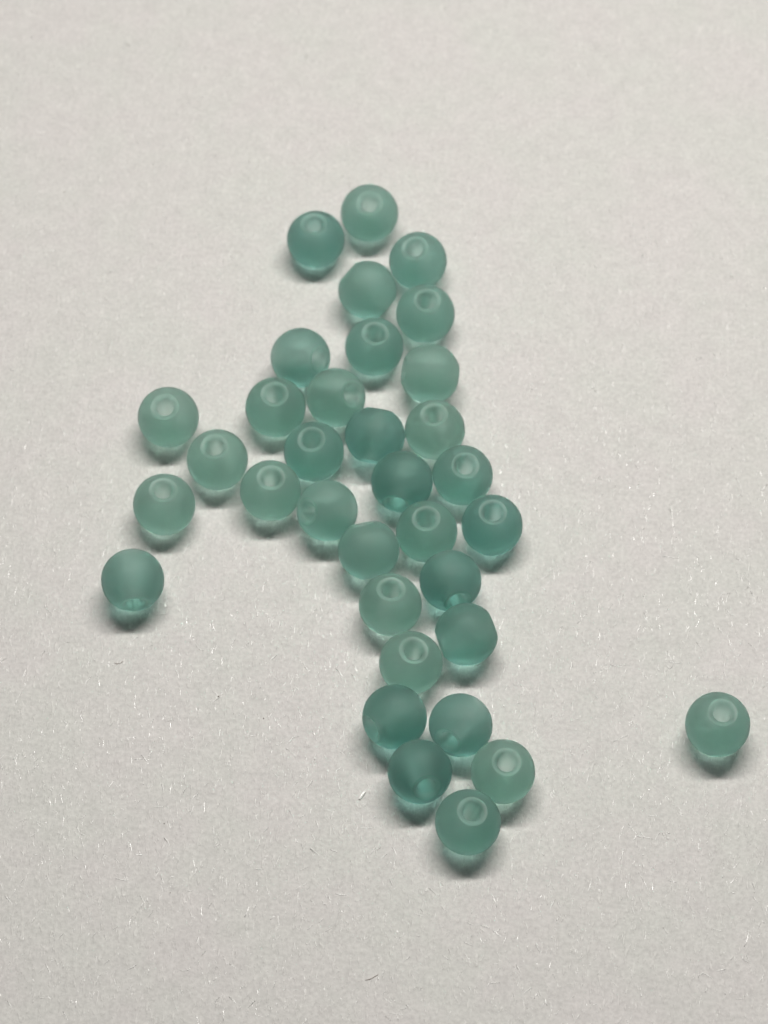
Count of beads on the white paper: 34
